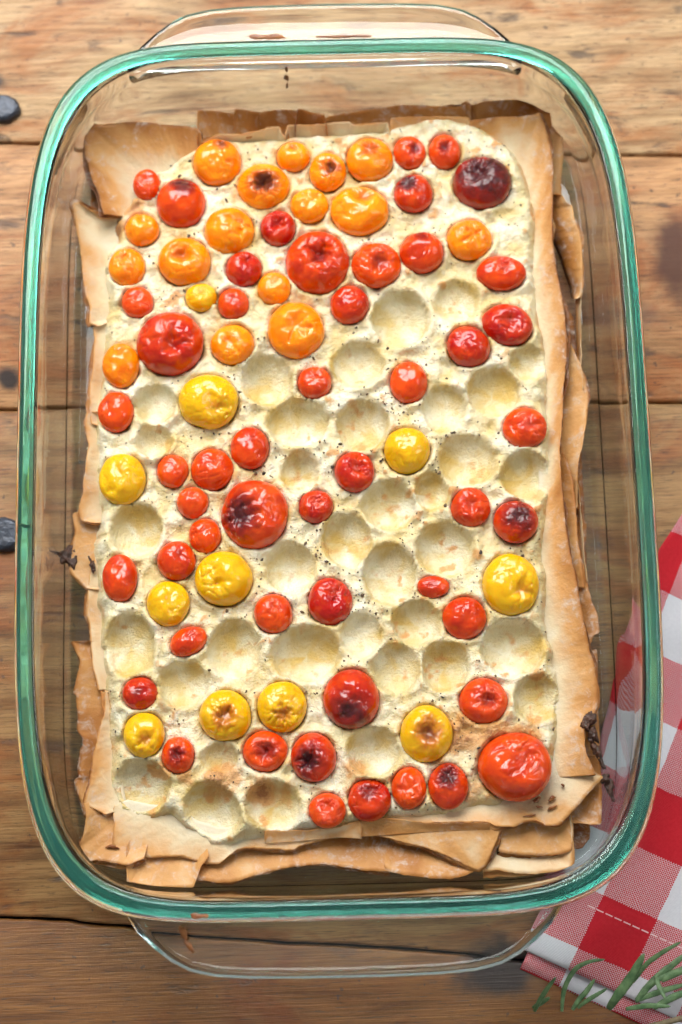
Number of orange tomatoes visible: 16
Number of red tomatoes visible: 50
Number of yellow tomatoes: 11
